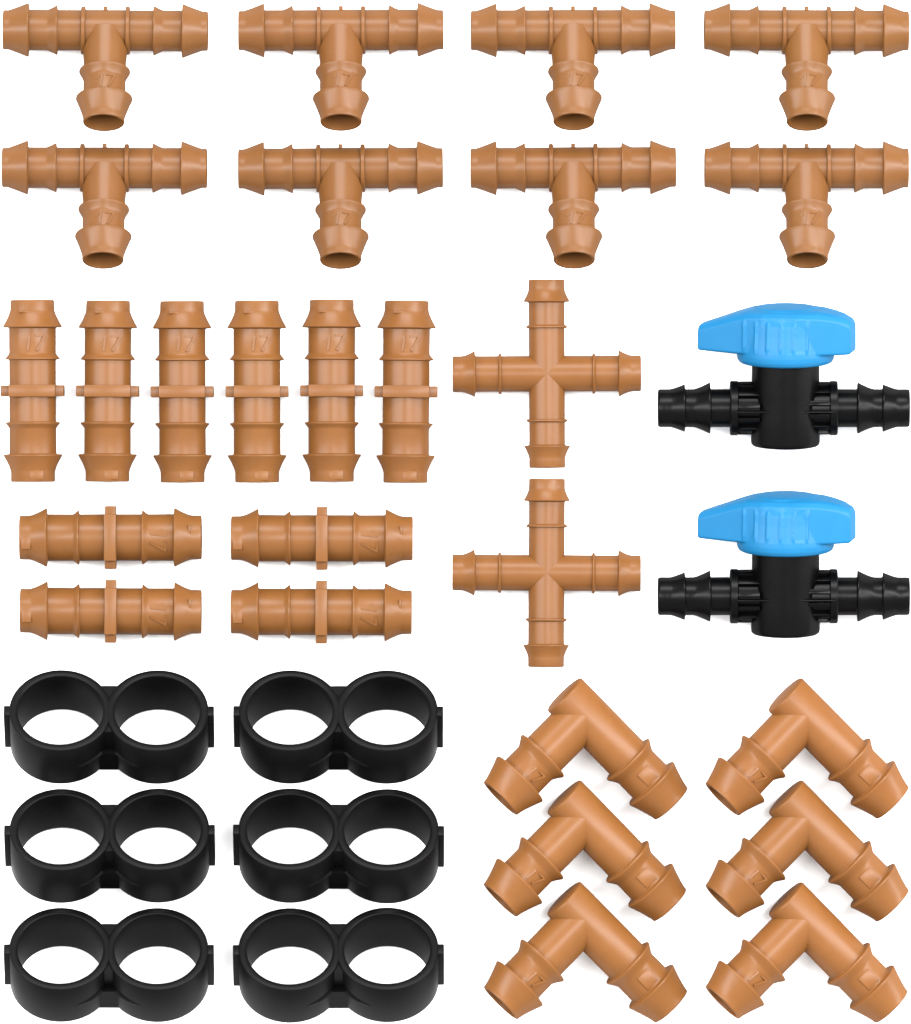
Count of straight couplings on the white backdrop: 10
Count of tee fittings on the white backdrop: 8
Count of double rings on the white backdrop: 6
